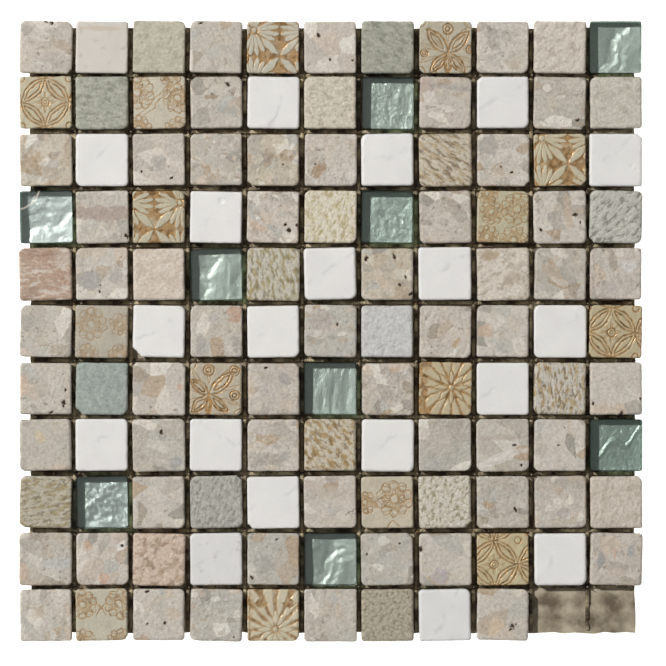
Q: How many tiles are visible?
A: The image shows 119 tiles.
